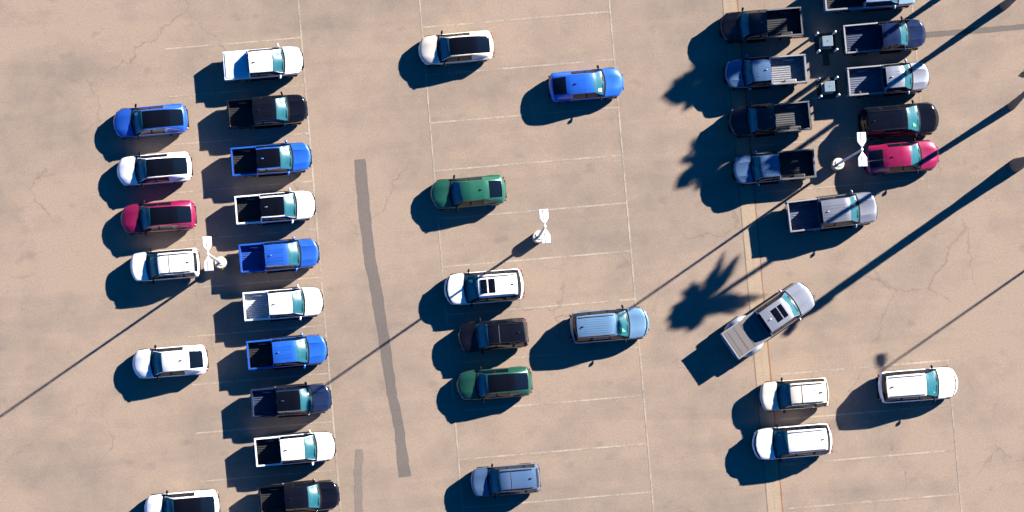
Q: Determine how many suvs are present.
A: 19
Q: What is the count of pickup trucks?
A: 19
